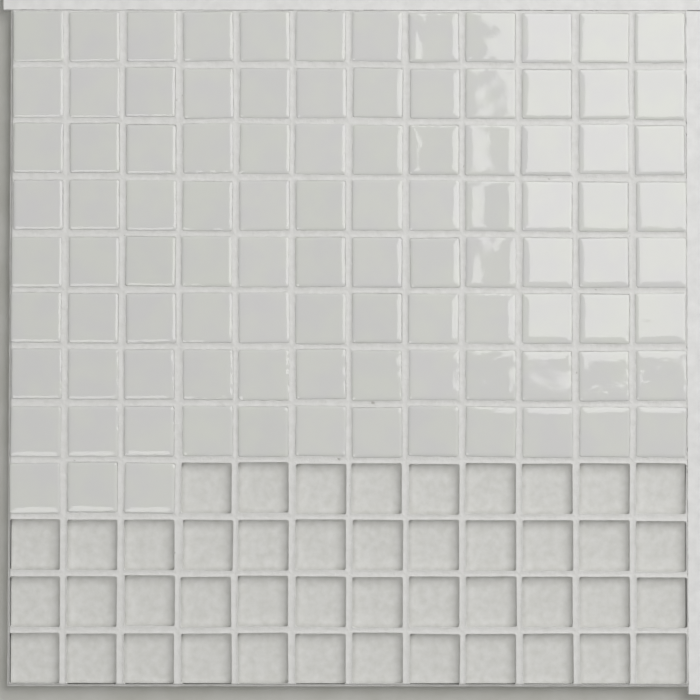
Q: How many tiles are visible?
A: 99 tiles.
